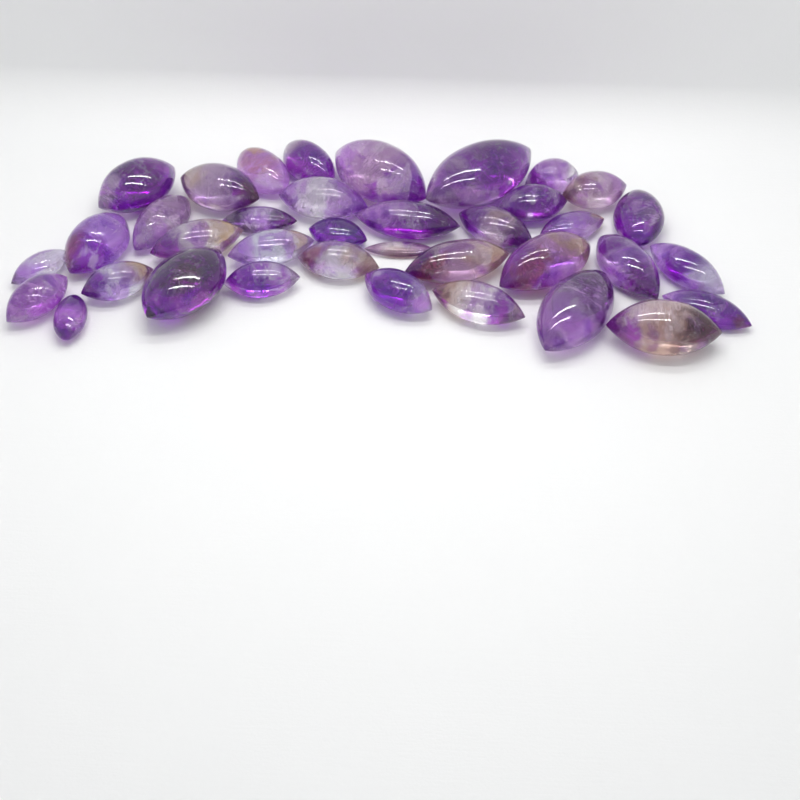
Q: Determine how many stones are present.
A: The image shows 37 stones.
